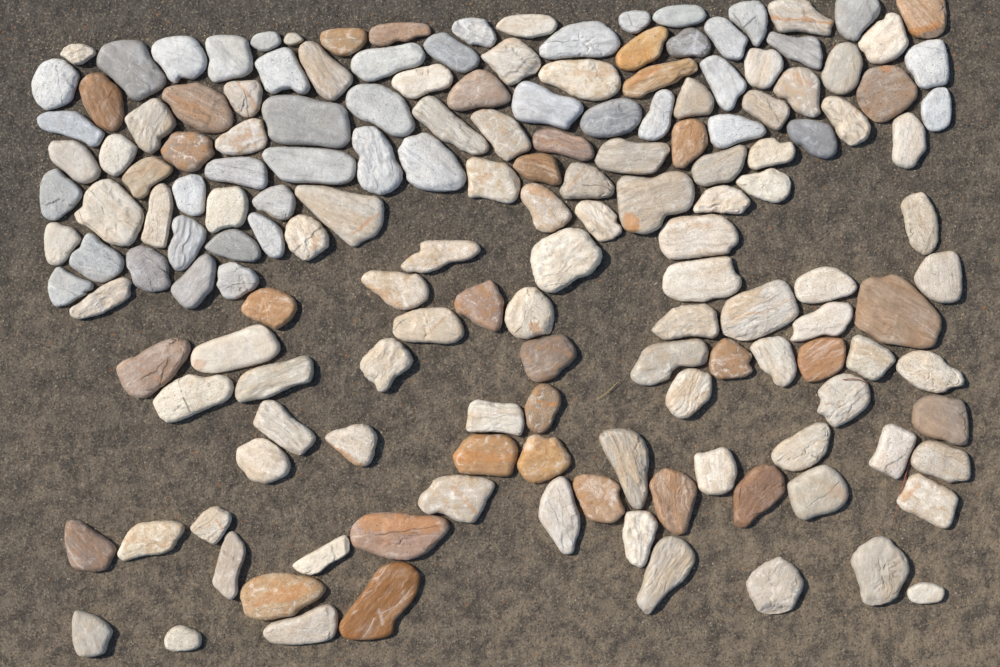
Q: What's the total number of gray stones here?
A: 43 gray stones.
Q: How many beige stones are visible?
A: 88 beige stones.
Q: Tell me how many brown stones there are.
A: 32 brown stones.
